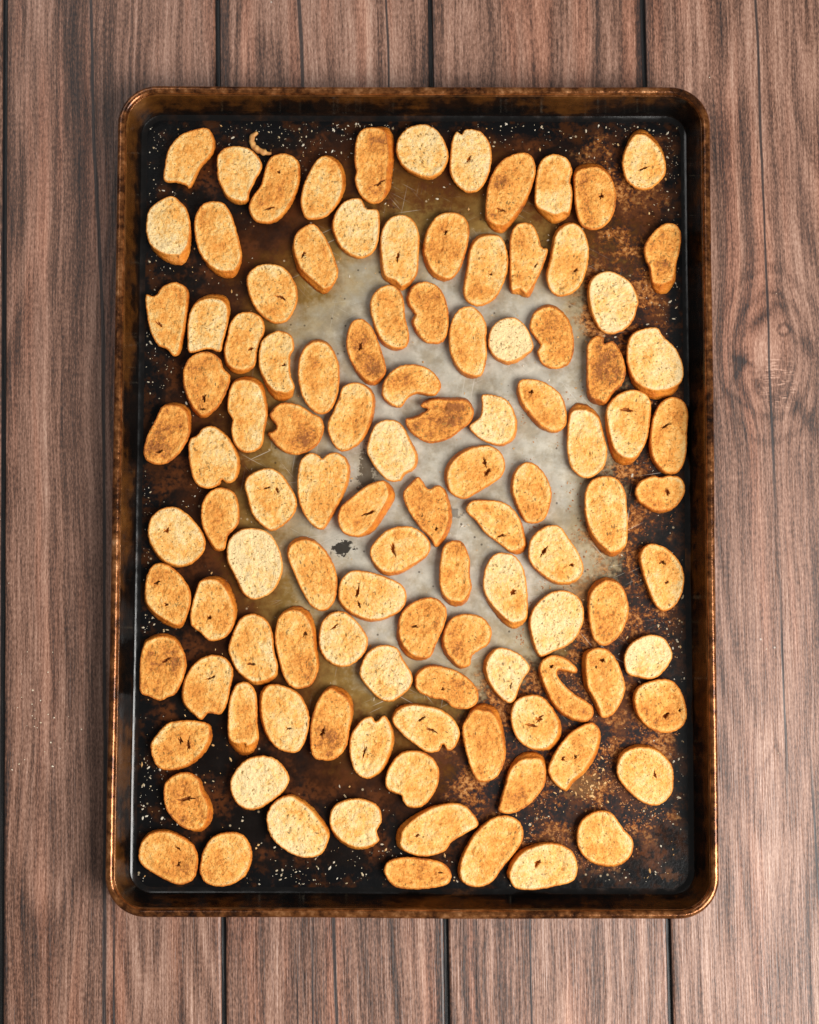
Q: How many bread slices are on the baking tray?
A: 110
